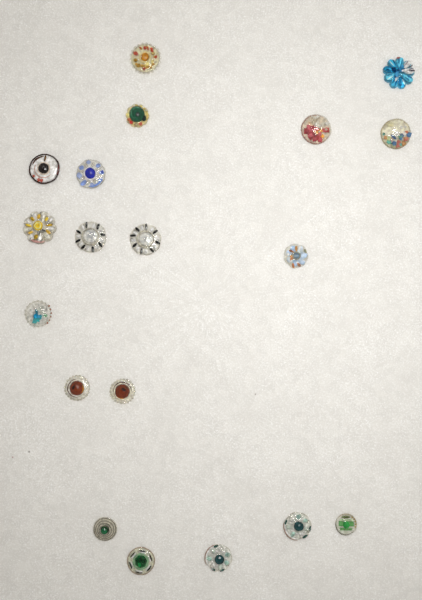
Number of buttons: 19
